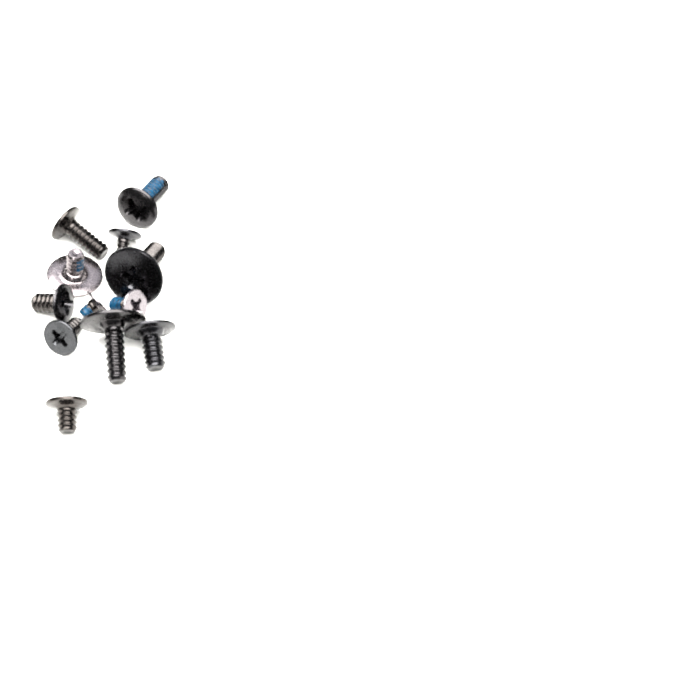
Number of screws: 12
